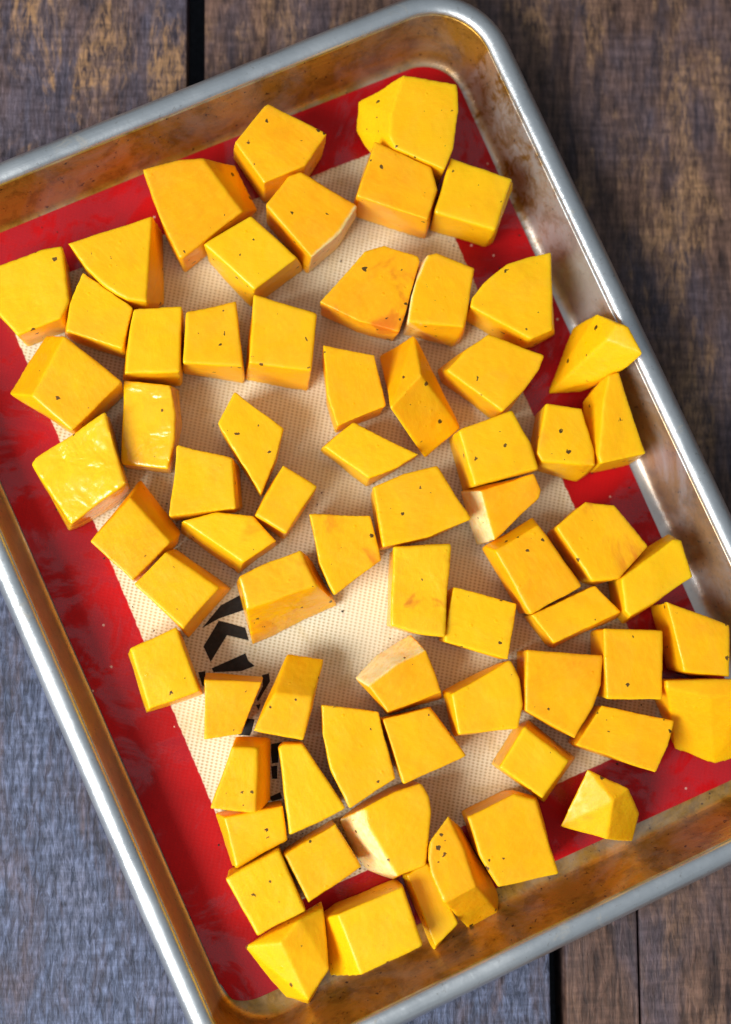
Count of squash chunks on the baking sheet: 68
